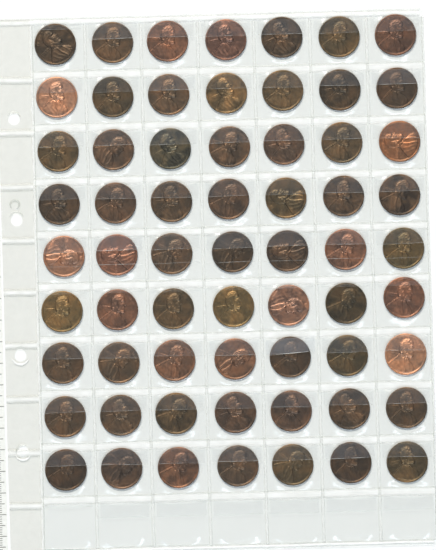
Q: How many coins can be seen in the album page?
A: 63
